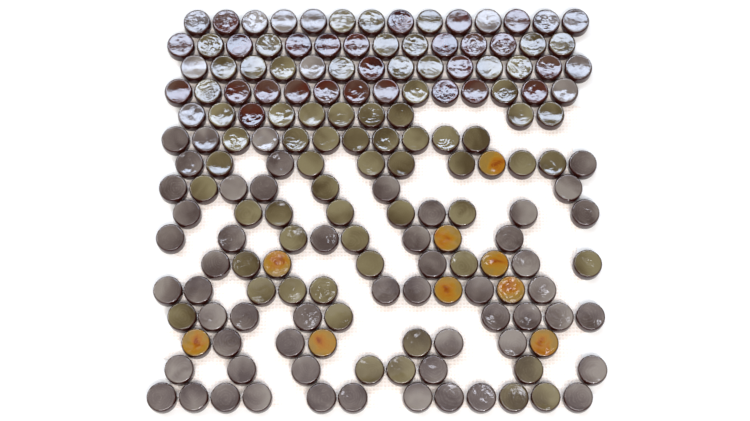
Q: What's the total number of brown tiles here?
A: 26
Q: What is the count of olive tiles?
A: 67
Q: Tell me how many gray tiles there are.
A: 67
